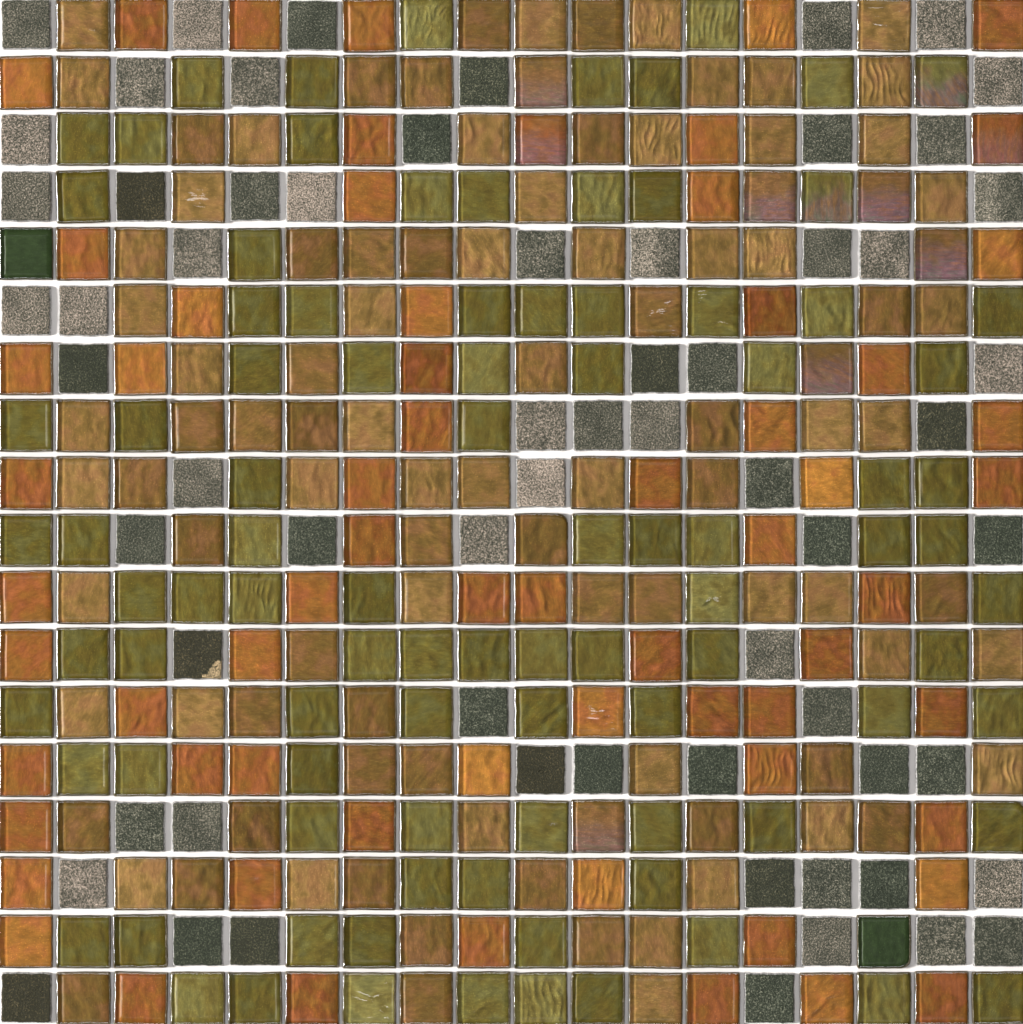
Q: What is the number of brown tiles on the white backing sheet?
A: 99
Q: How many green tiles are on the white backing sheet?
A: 96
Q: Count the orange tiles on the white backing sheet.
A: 65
